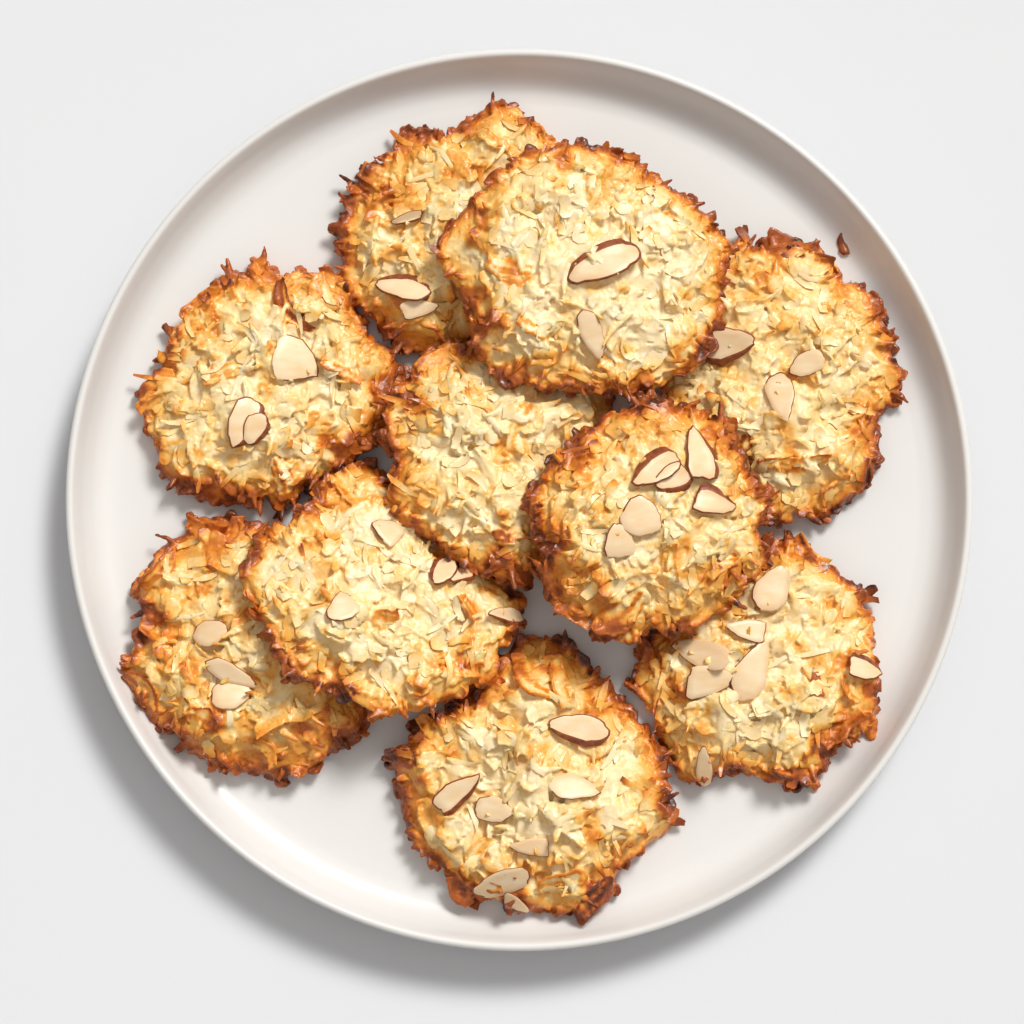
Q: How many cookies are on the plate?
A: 10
